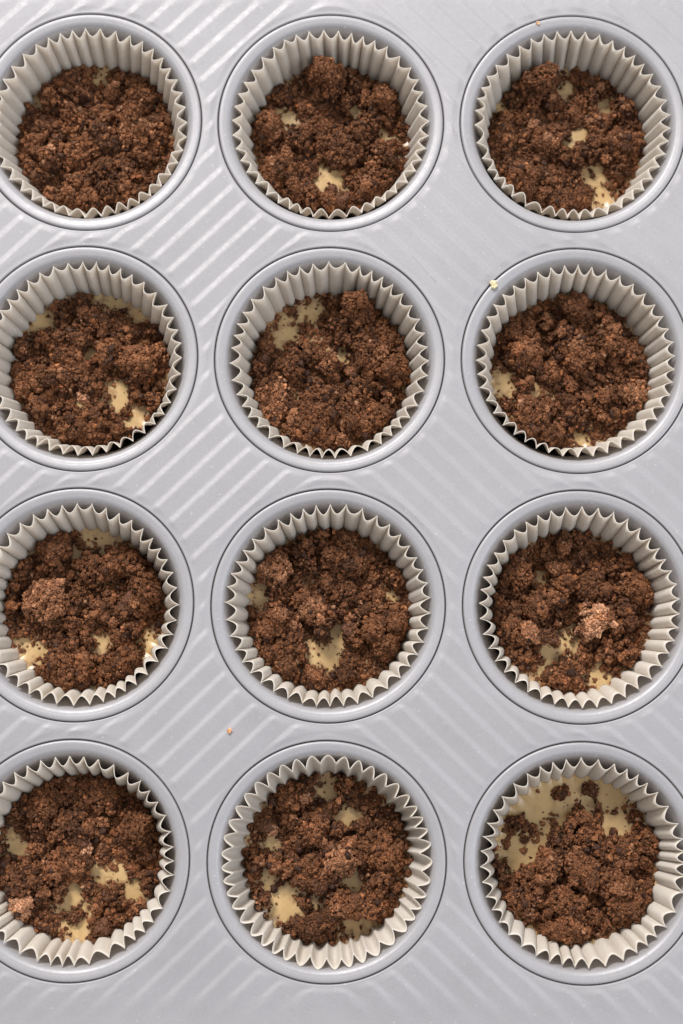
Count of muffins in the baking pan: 12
